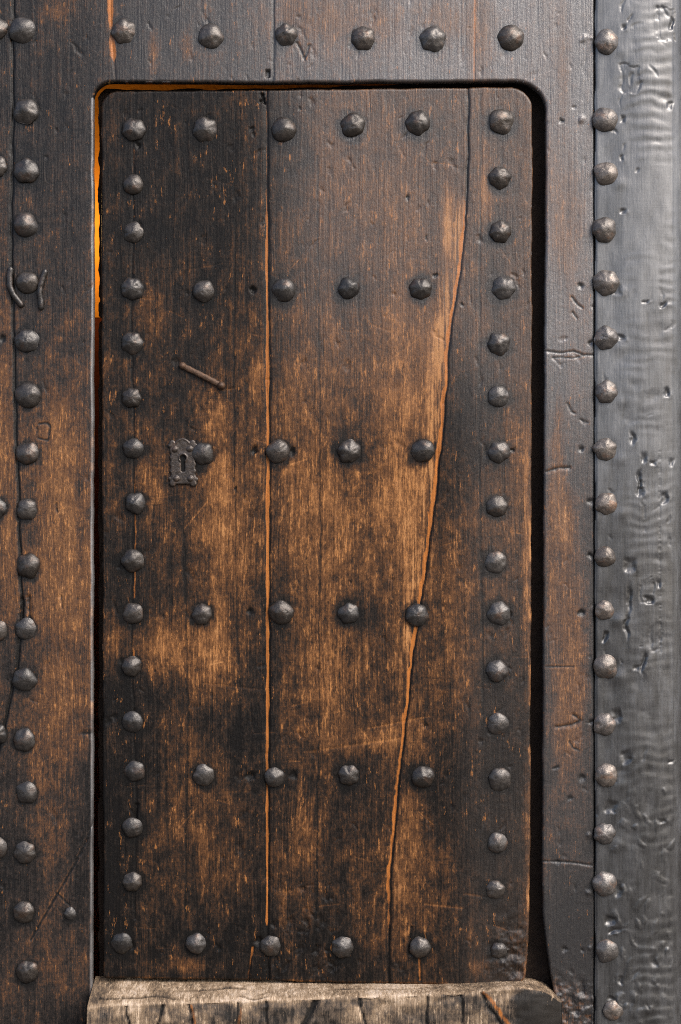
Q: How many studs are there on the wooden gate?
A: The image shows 104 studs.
